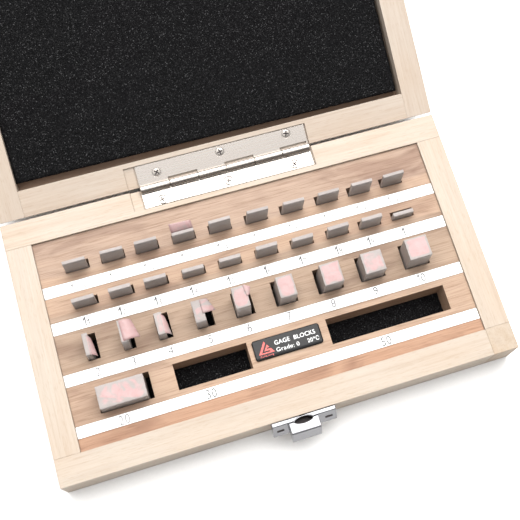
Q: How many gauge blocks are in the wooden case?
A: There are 30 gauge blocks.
